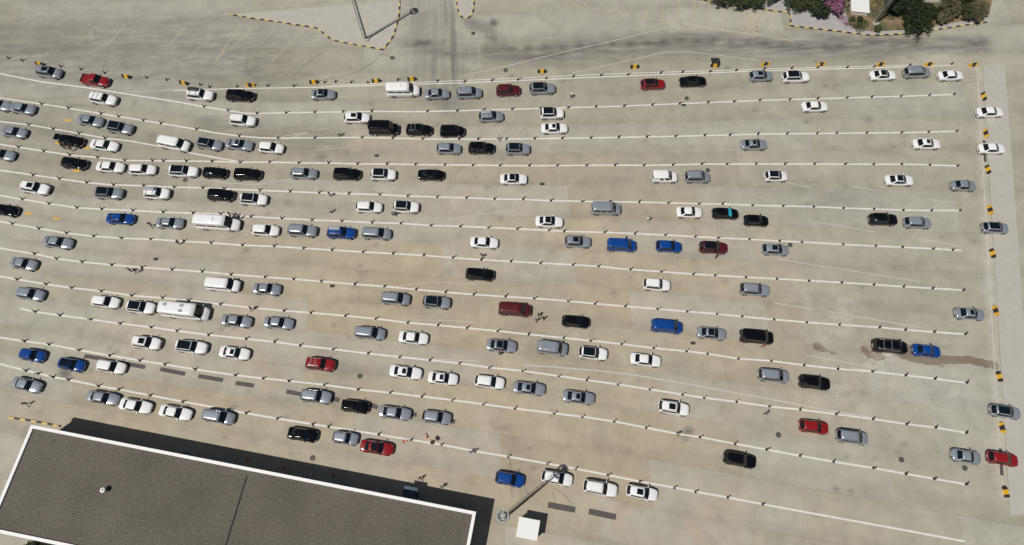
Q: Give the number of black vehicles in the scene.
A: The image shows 25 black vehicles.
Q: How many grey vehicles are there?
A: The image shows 58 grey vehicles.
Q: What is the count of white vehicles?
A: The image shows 56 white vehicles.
